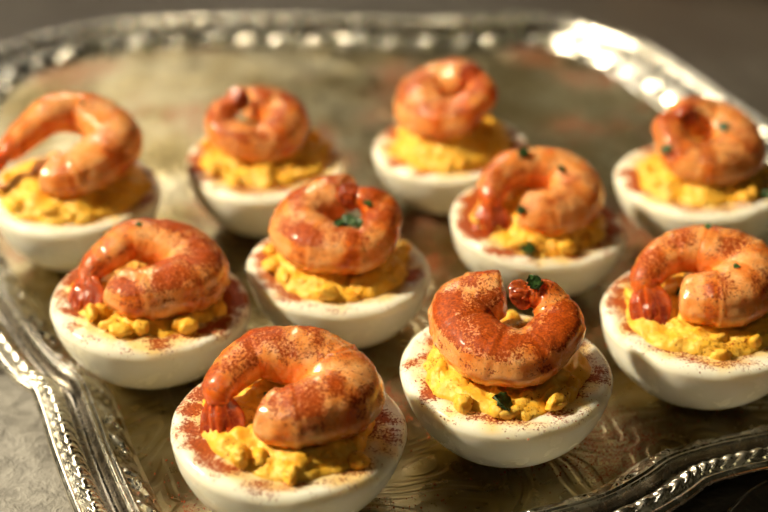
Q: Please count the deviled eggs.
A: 10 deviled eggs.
